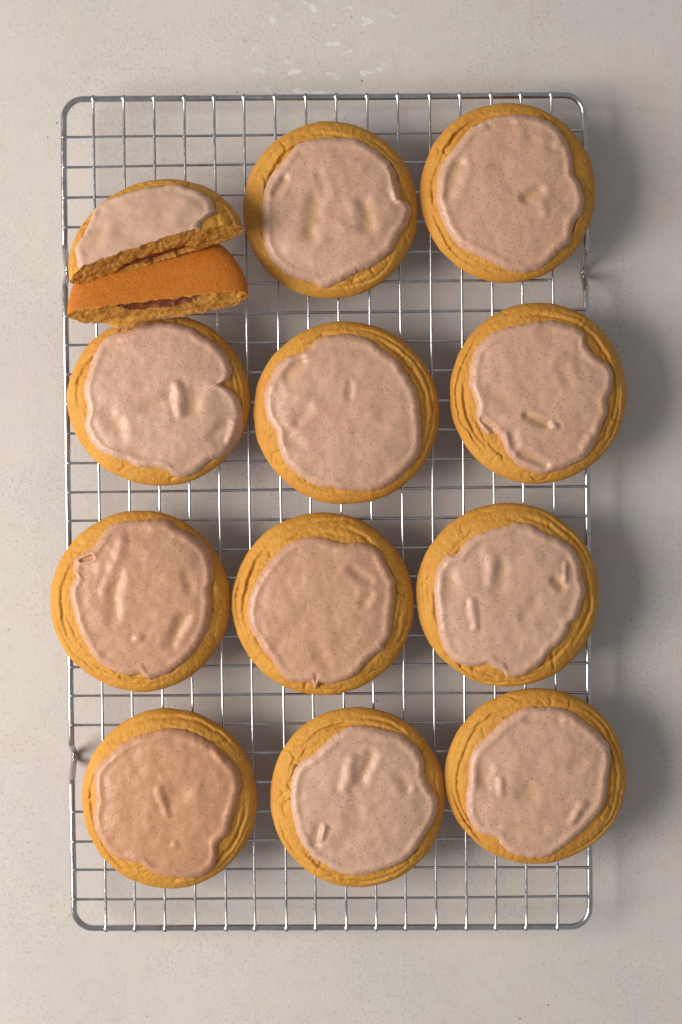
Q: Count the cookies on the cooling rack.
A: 12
